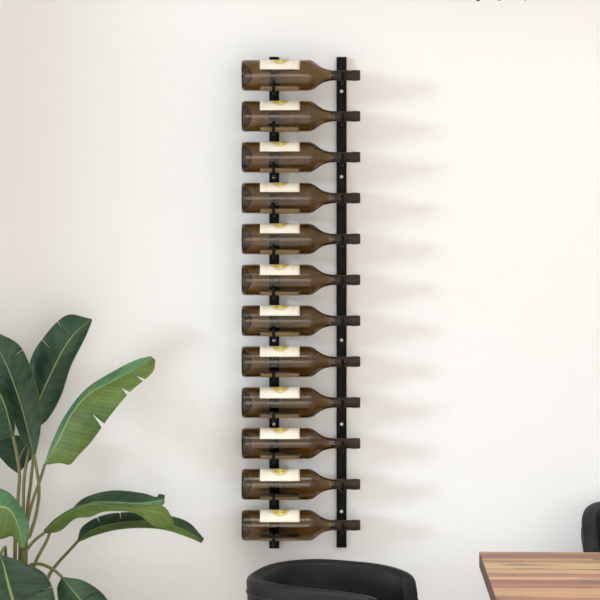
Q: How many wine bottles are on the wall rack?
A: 12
